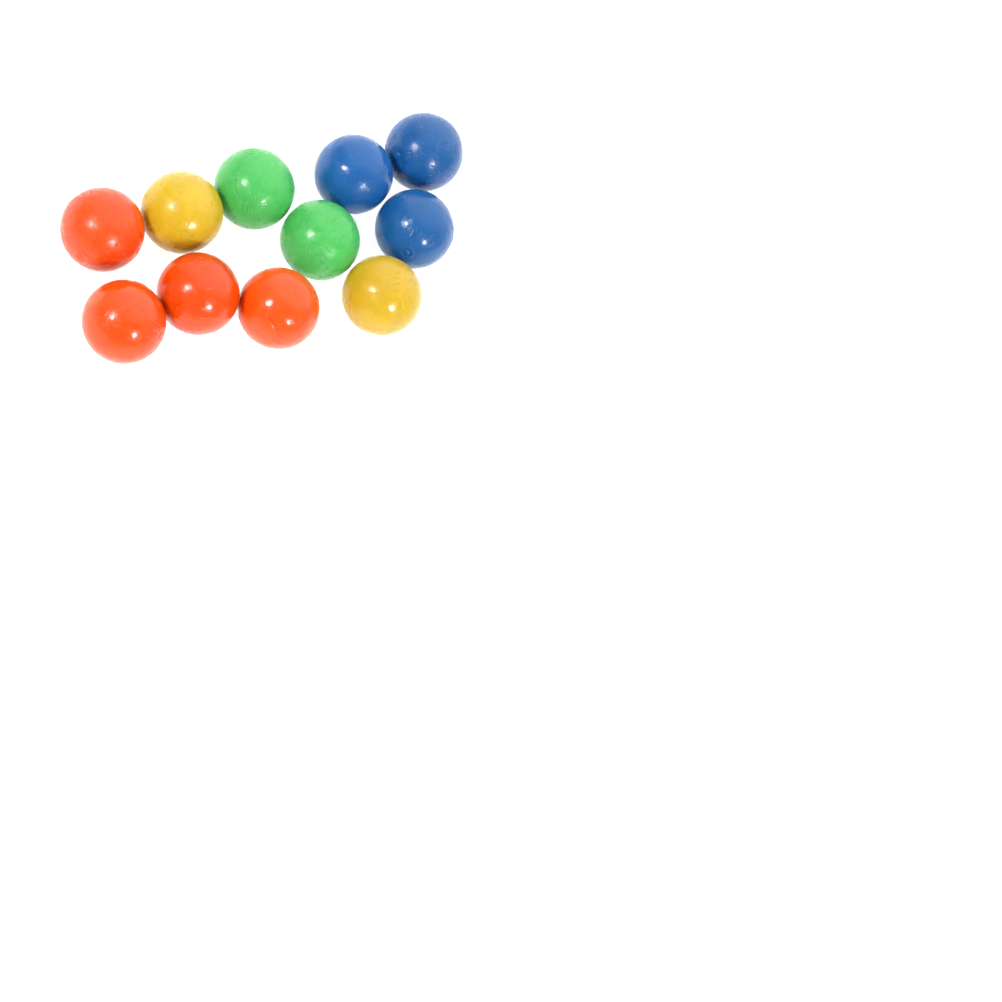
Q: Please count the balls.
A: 11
